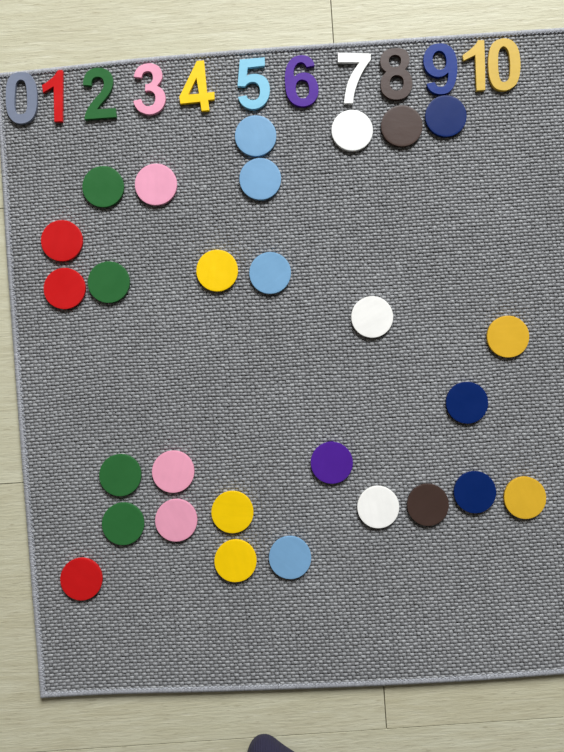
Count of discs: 28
